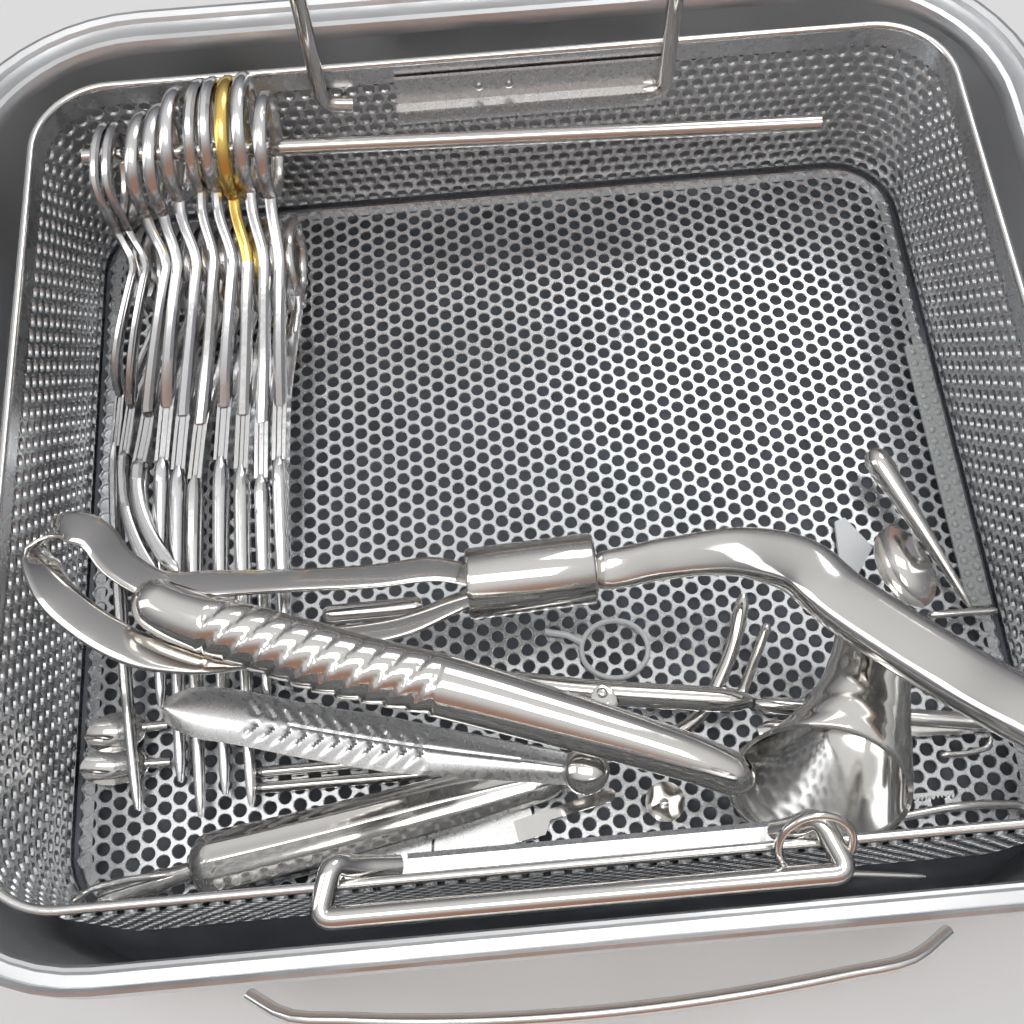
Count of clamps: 10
